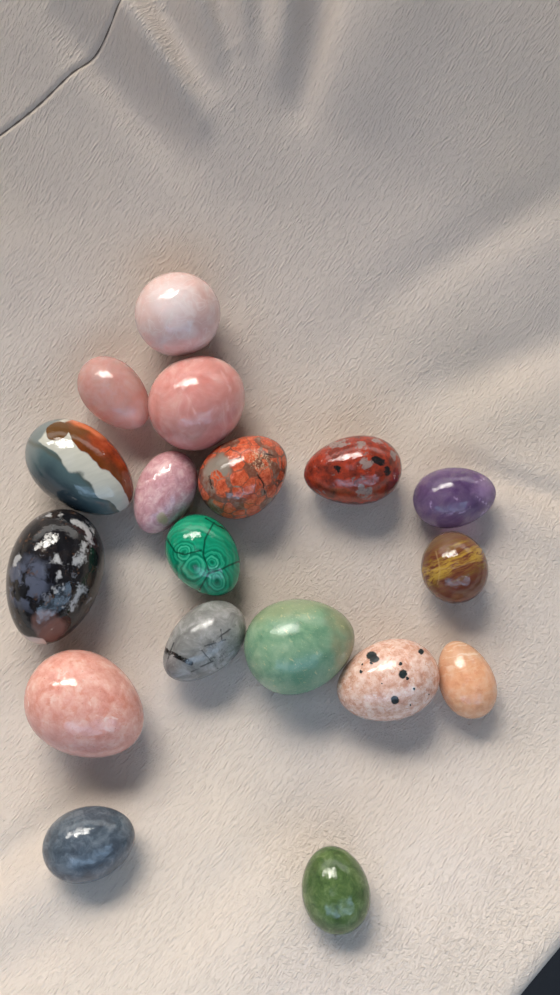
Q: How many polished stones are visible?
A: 18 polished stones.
